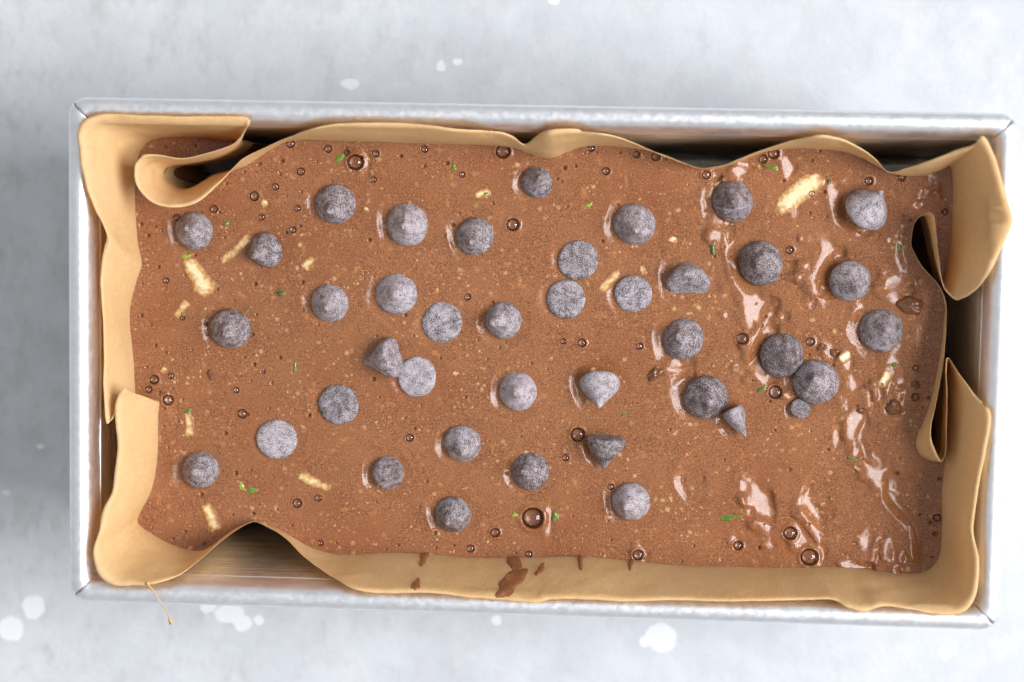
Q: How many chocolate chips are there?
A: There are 40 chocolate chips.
